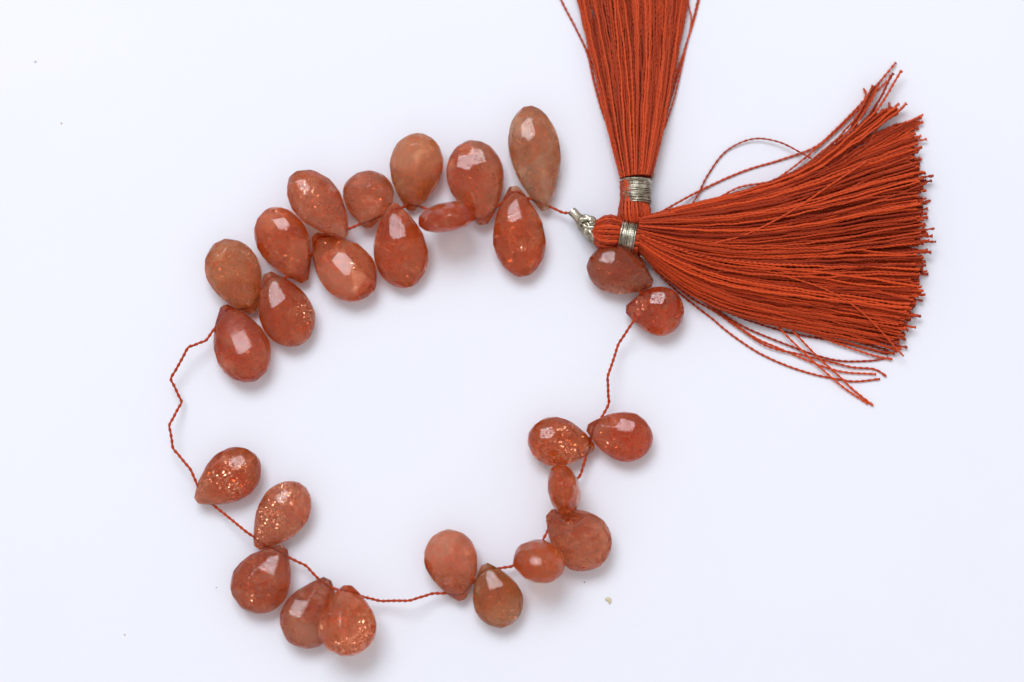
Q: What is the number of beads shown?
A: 27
